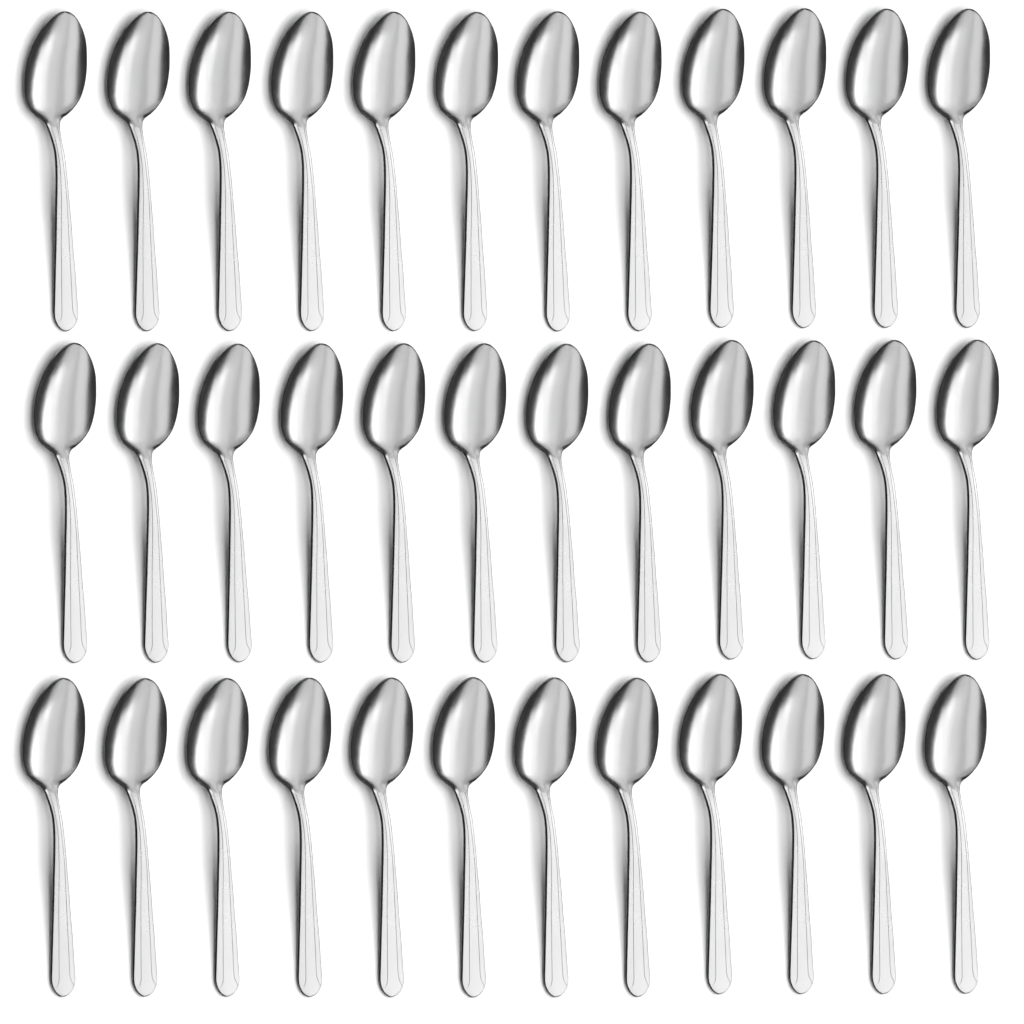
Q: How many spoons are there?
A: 36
